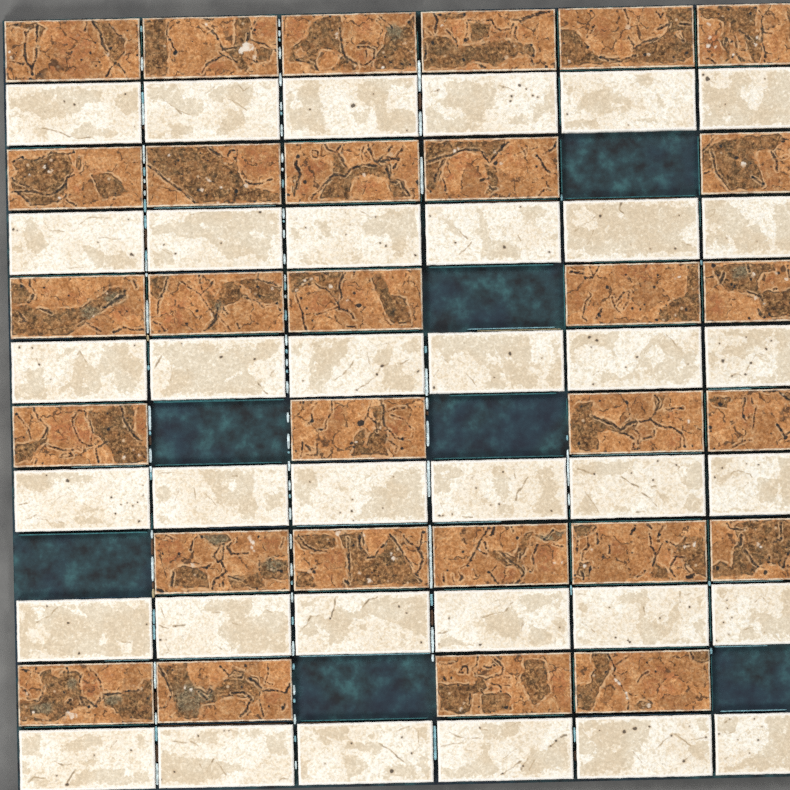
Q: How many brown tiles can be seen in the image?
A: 29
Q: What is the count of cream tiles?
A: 36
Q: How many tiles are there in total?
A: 65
